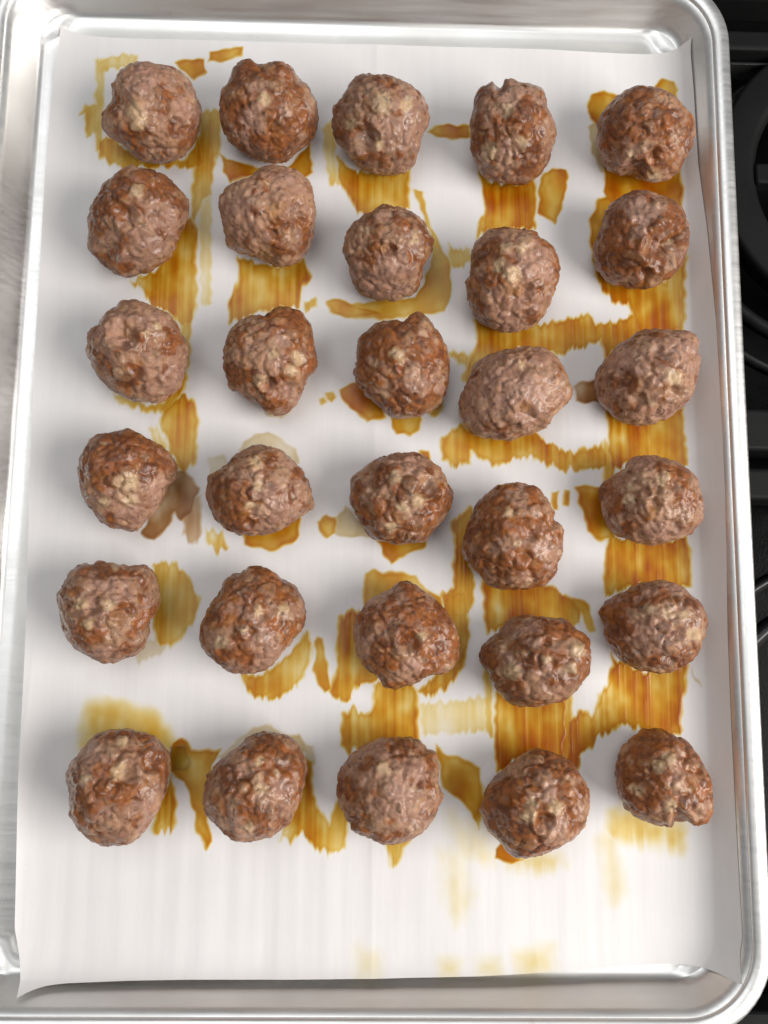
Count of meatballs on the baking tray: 30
